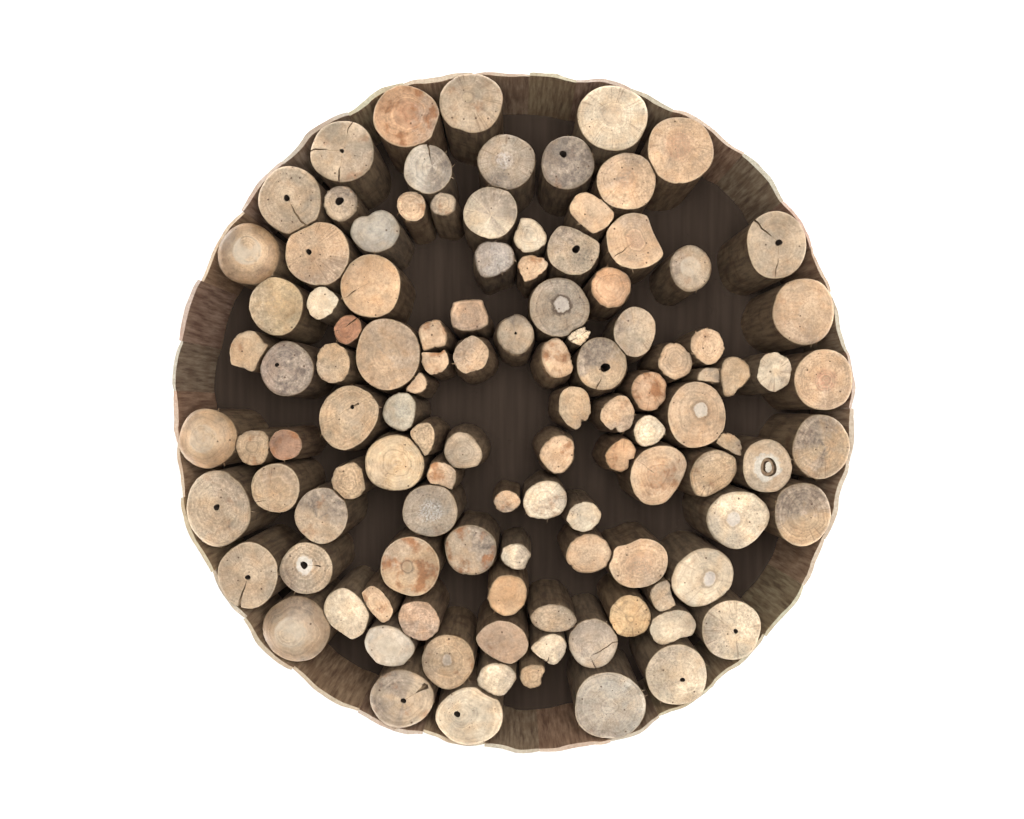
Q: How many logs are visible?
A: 112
